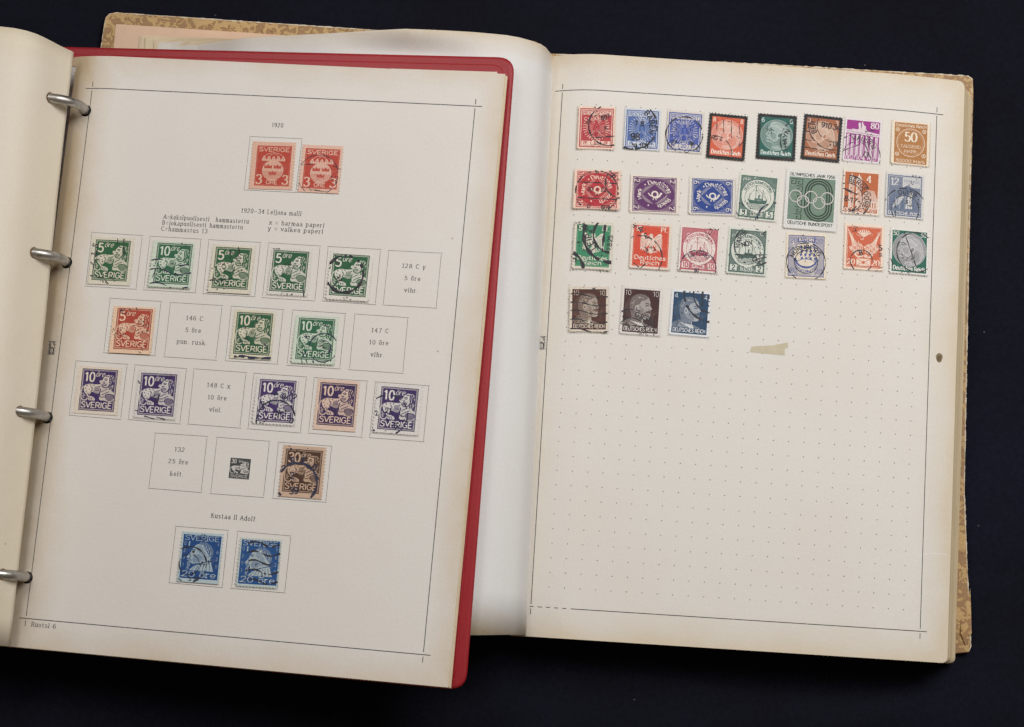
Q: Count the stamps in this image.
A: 43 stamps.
